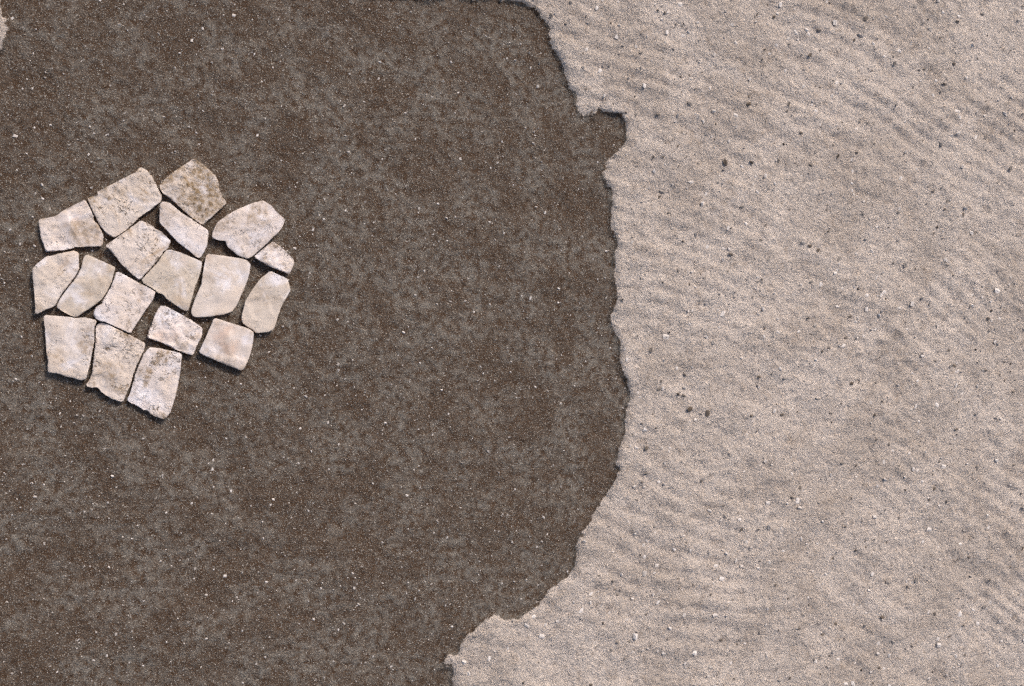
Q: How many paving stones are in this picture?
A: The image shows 18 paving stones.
